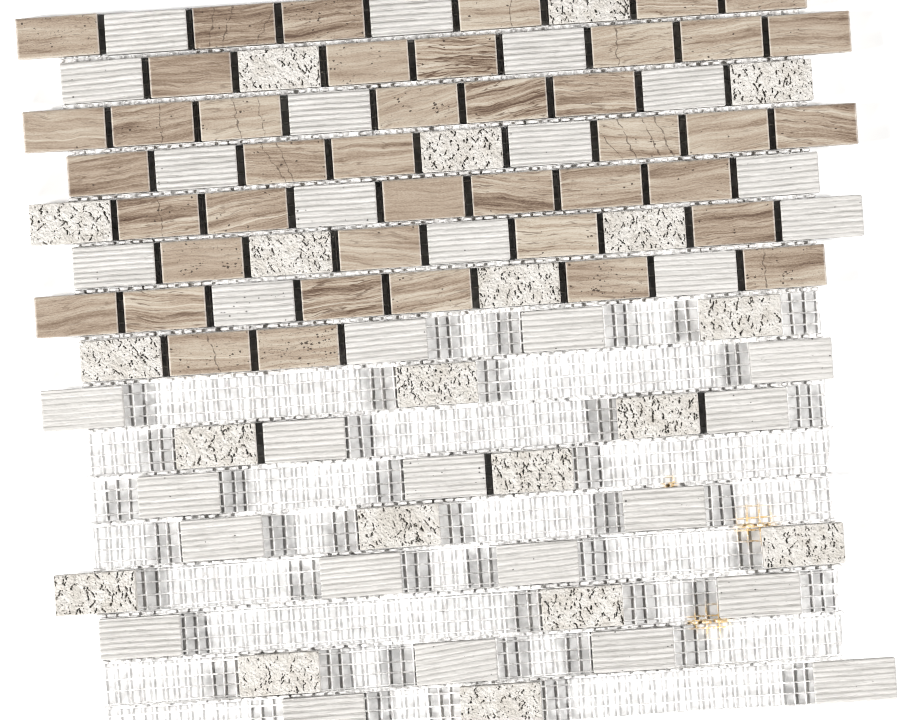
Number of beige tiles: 42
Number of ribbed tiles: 33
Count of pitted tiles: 20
